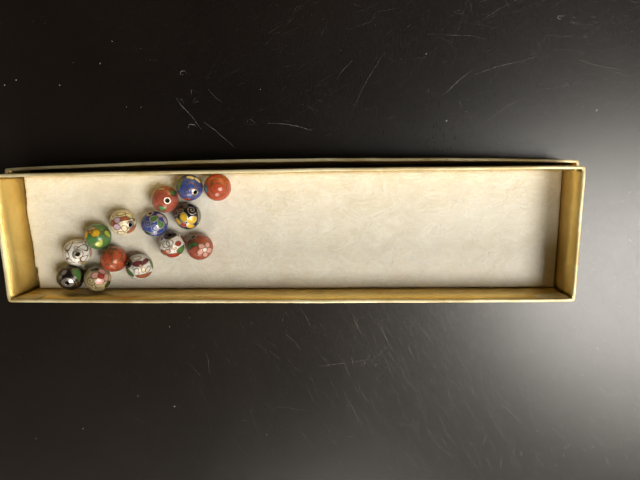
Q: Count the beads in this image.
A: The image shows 14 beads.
